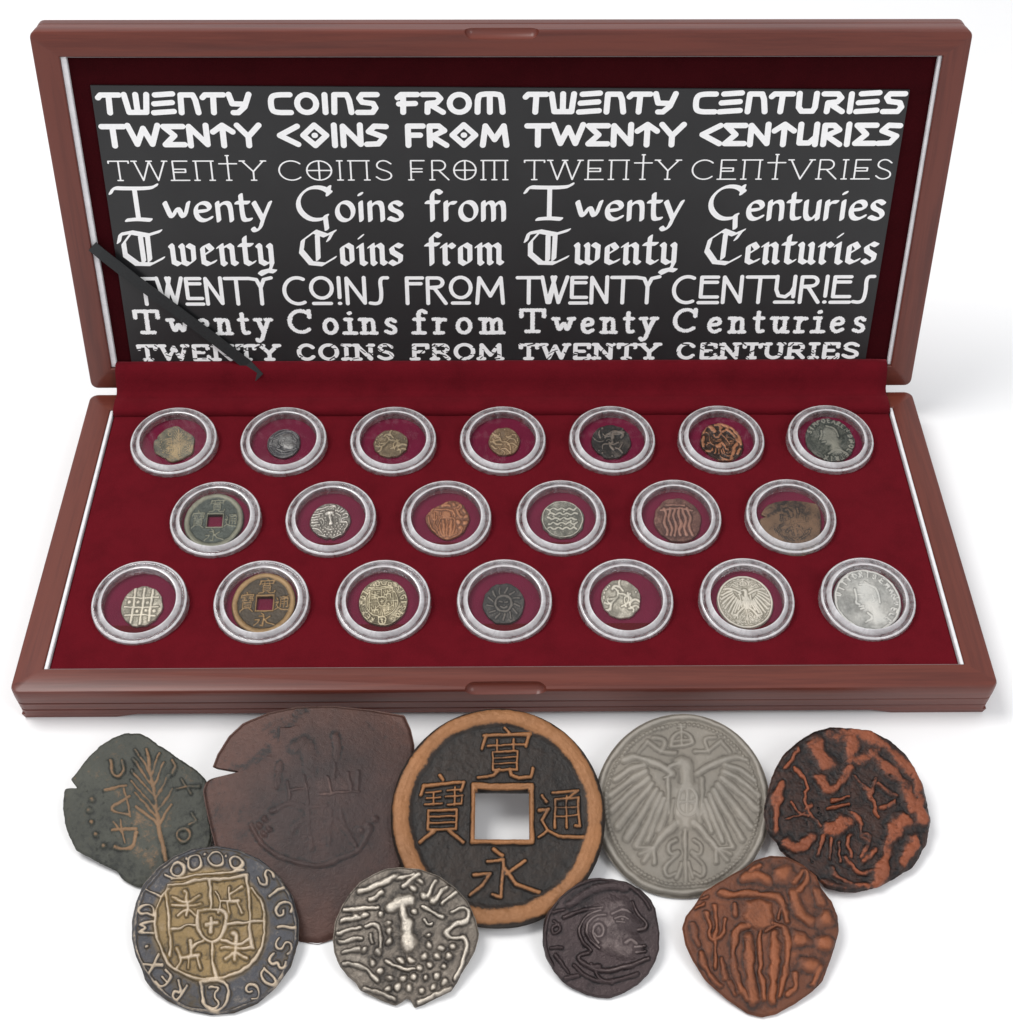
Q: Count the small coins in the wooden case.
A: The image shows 20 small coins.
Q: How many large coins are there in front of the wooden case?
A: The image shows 9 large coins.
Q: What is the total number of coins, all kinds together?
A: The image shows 29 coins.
